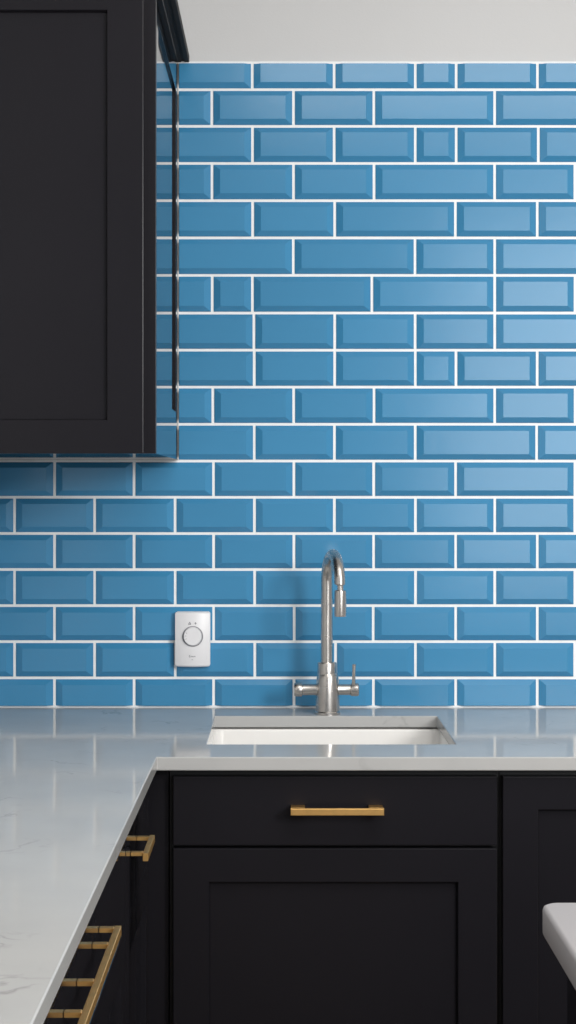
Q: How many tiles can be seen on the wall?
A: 111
